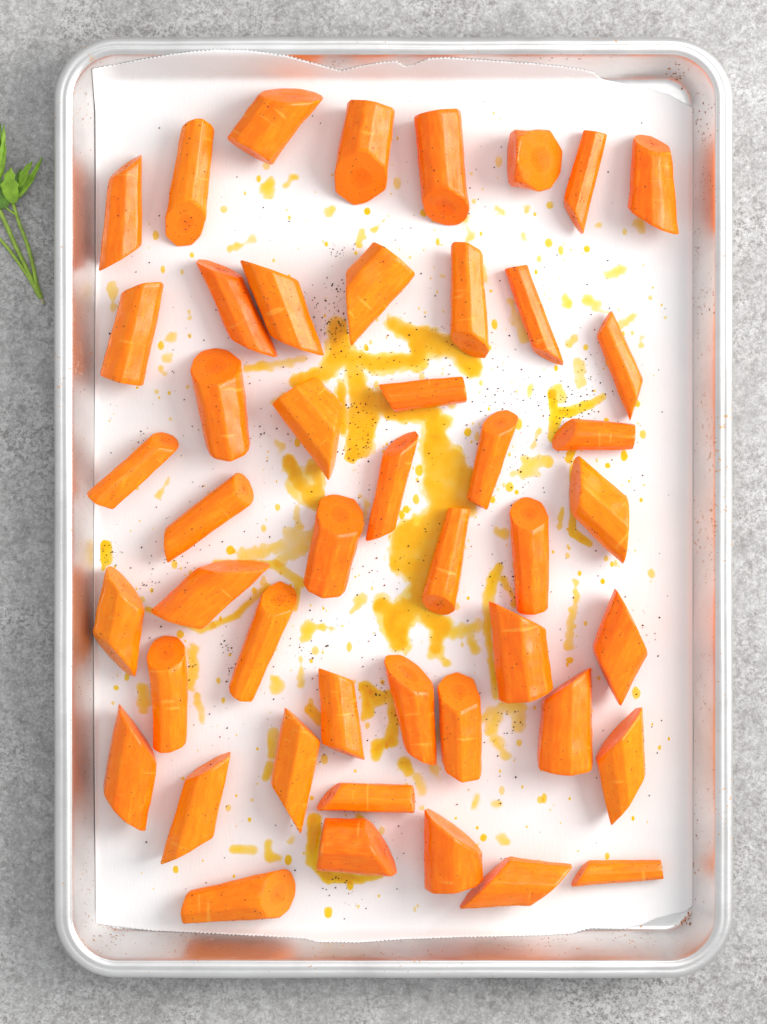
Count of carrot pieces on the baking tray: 47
